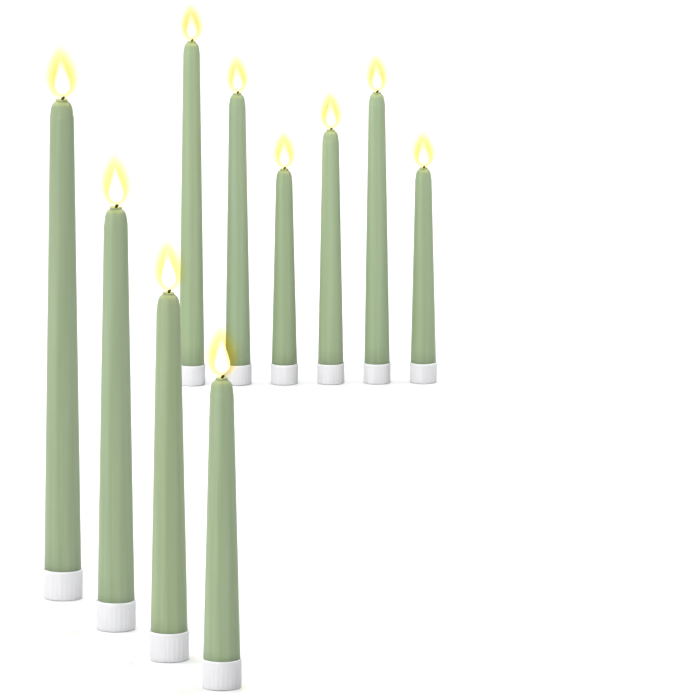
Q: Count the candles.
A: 10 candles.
